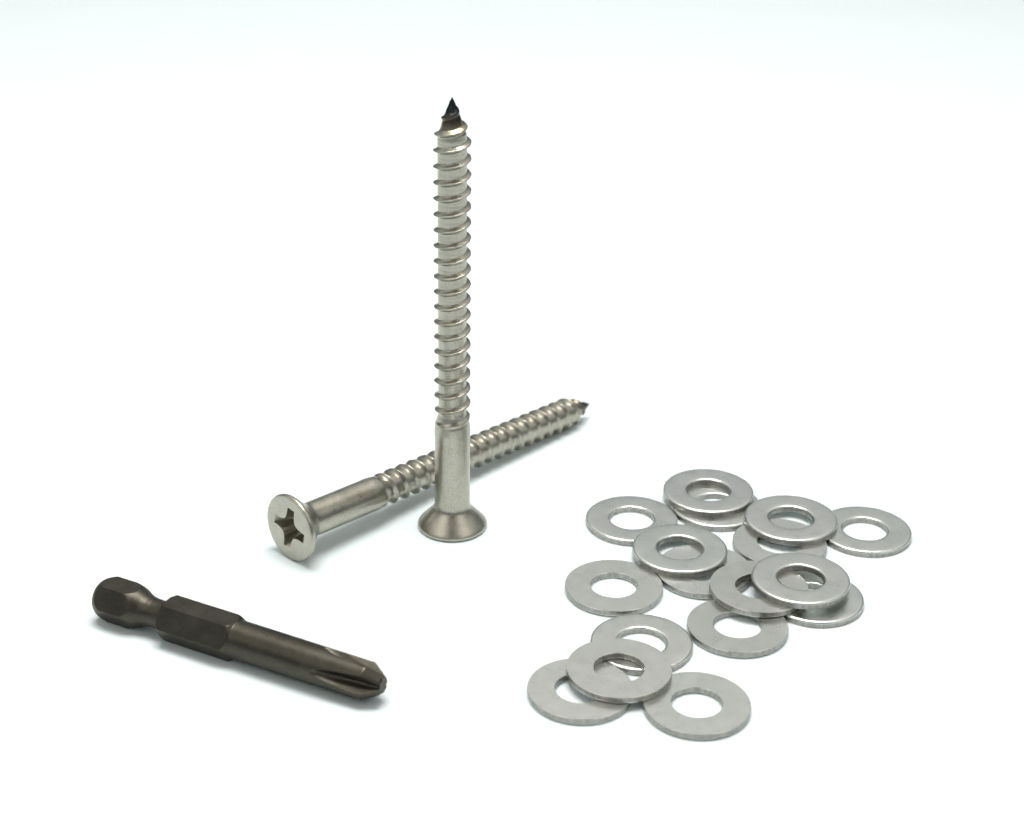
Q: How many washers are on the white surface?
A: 17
